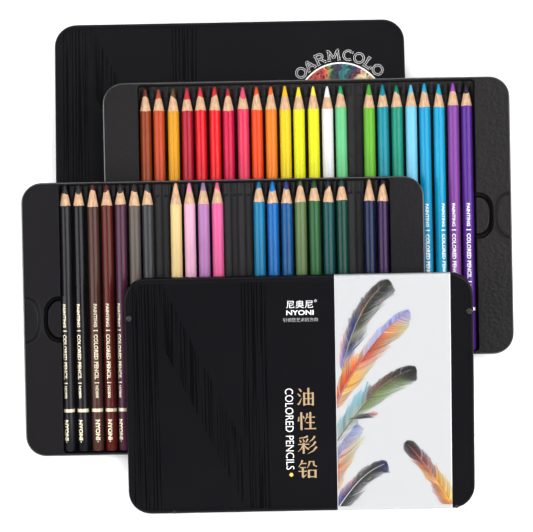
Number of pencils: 43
